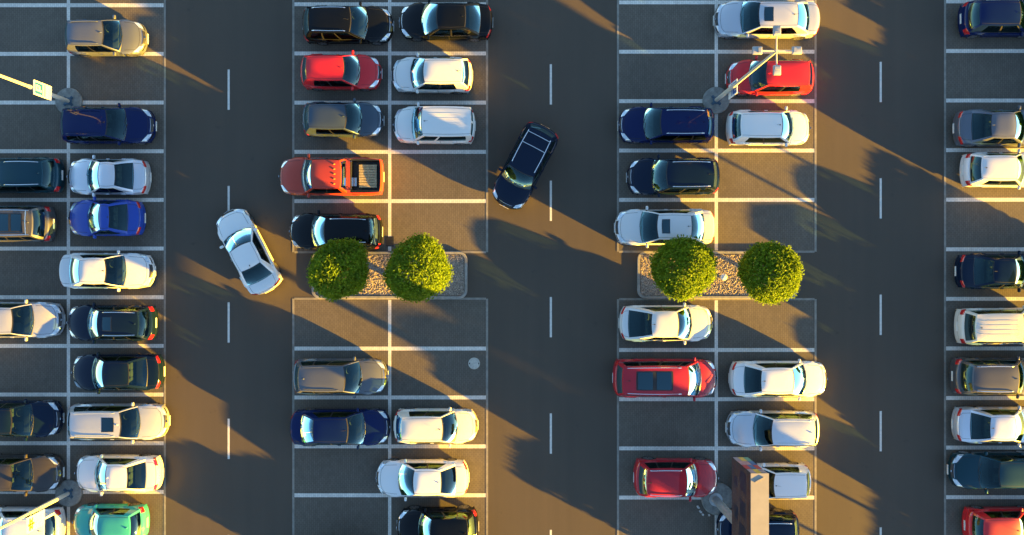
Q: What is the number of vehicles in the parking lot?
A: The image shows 53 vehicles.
